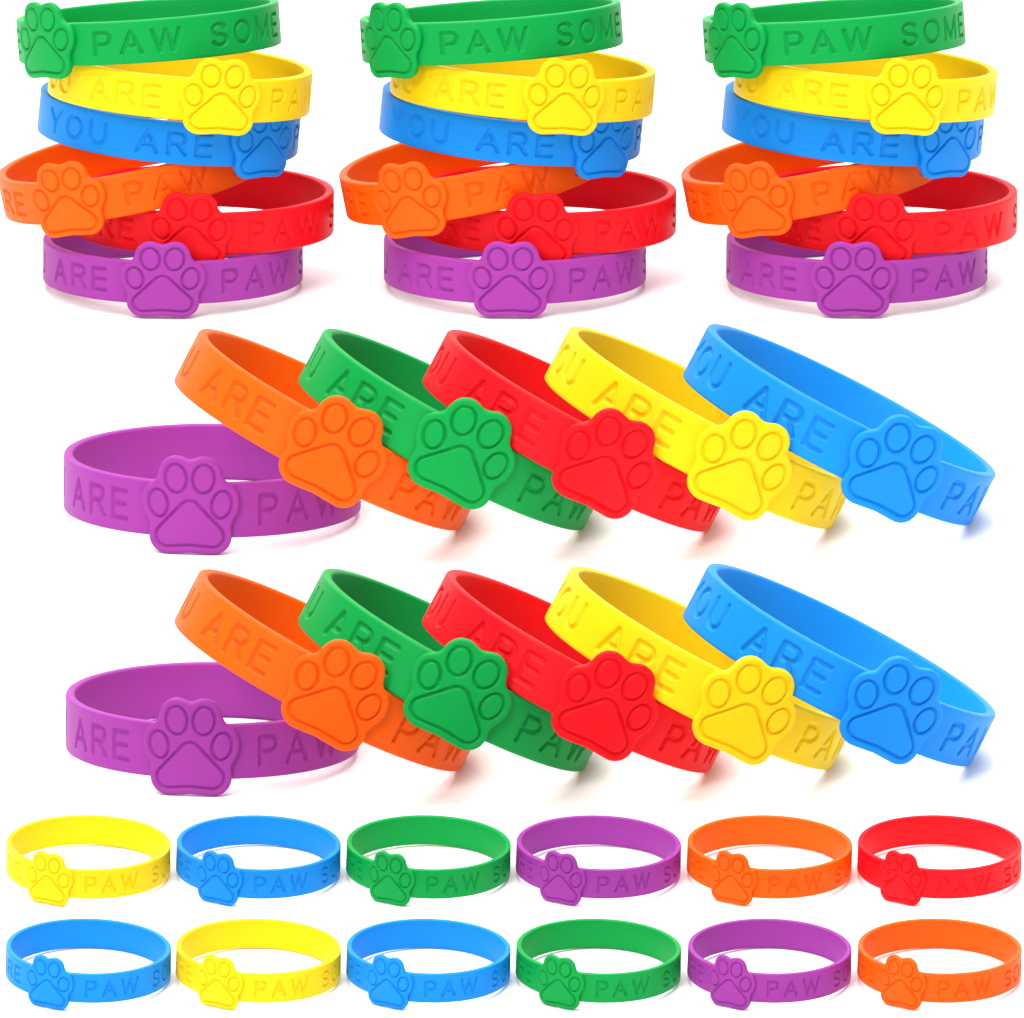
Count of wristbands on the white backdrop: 42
